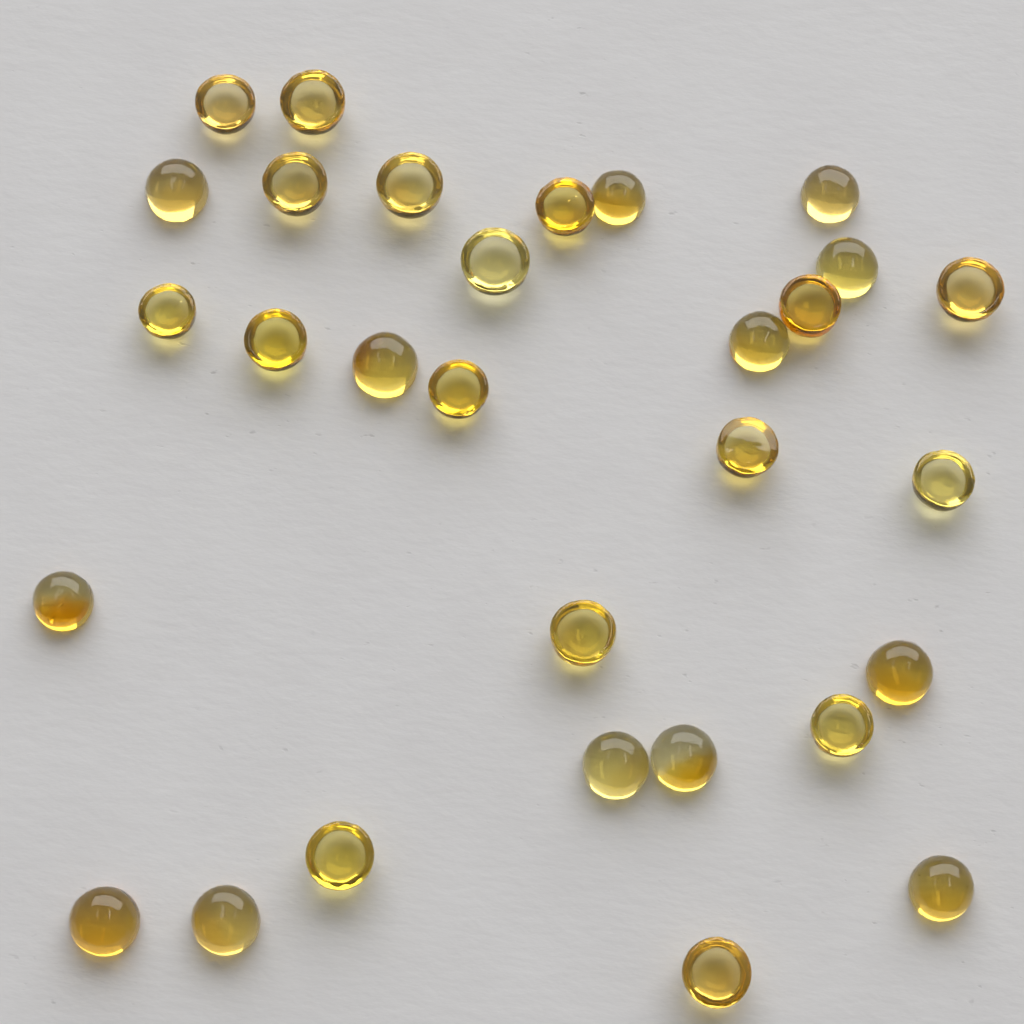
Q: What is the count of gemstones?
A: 30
